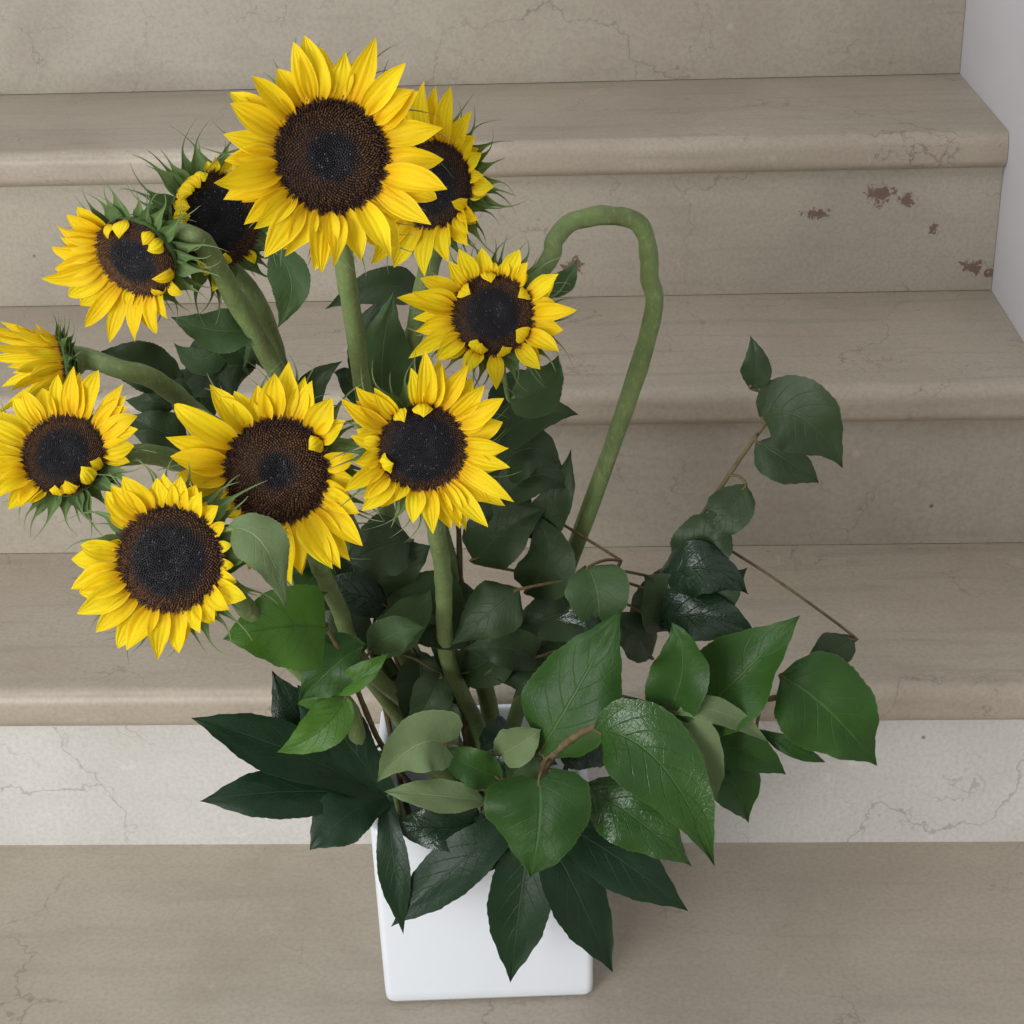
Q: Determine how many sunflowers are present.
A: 10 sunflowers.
